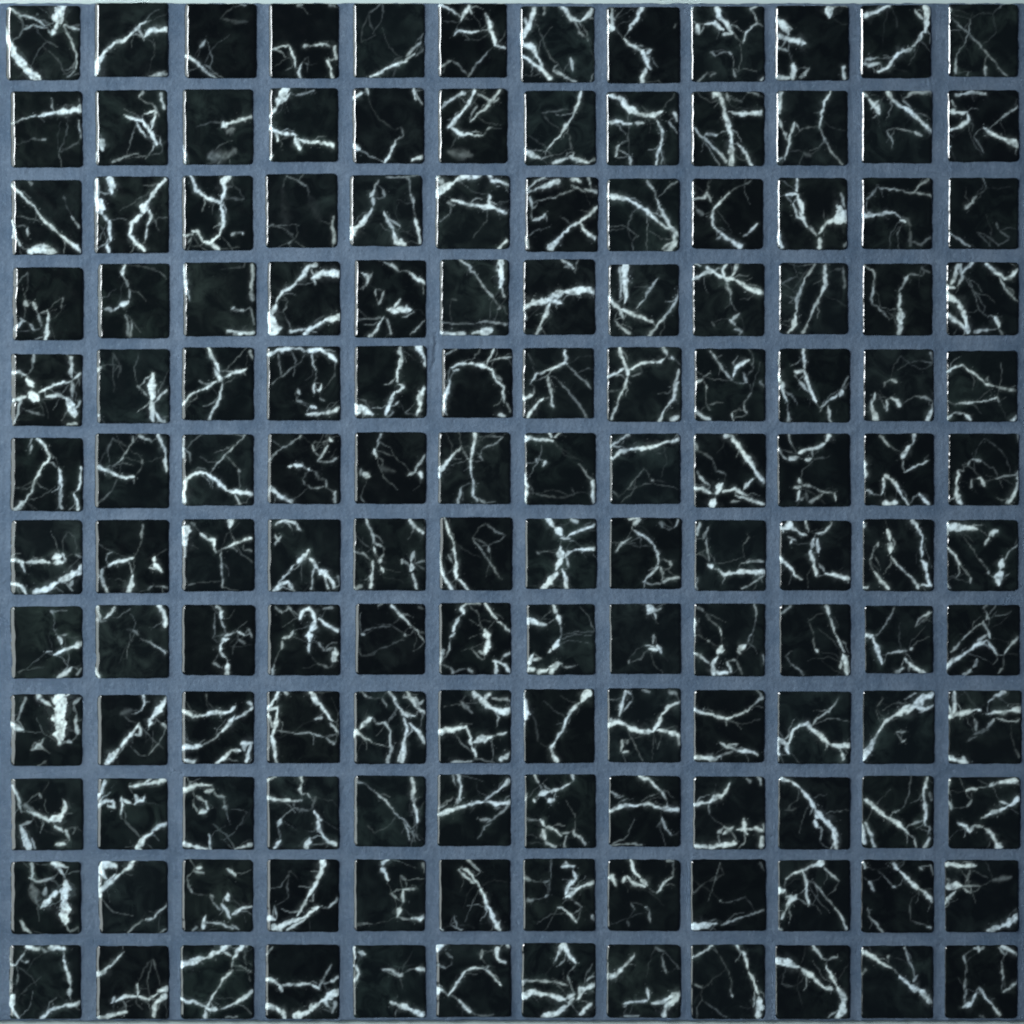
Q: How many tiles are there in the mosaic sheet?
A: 144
